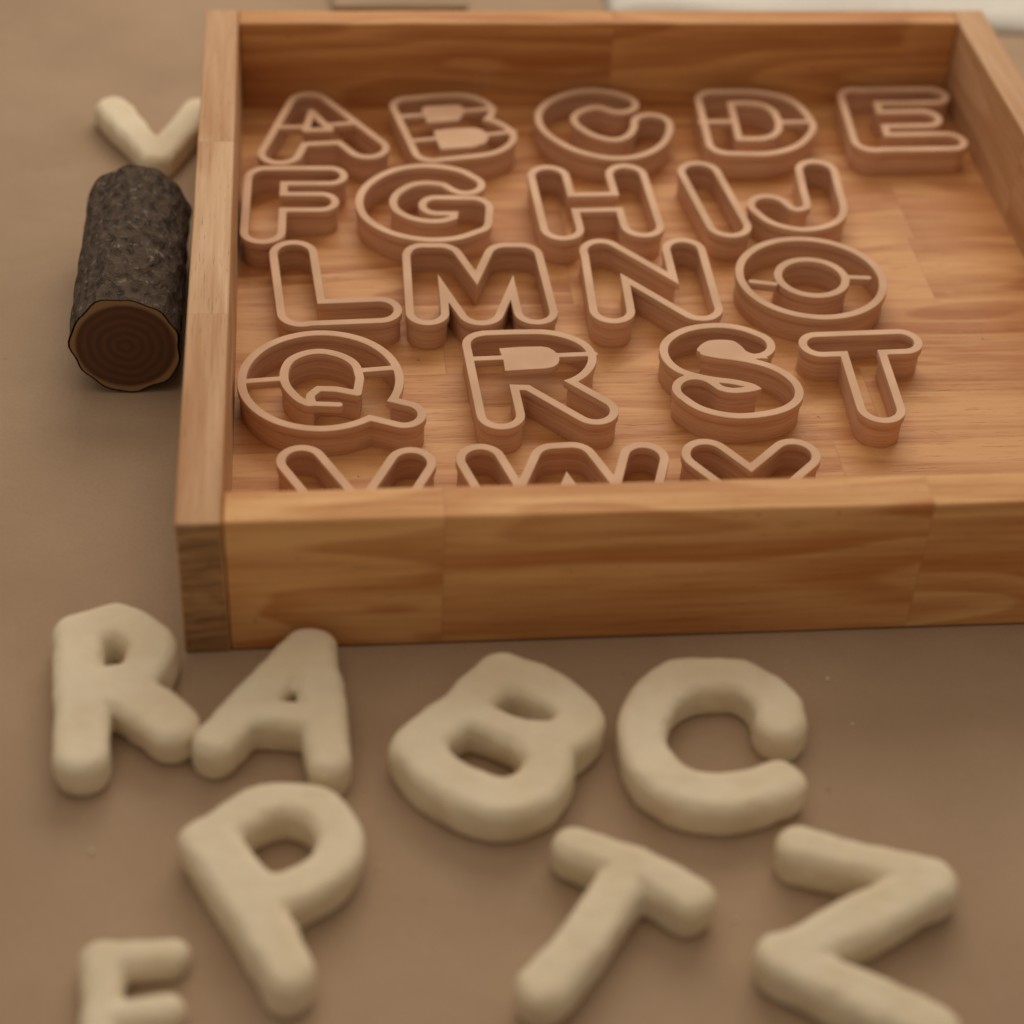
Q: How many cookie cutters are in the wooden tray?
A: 21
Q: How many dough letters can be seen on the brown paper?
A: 9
